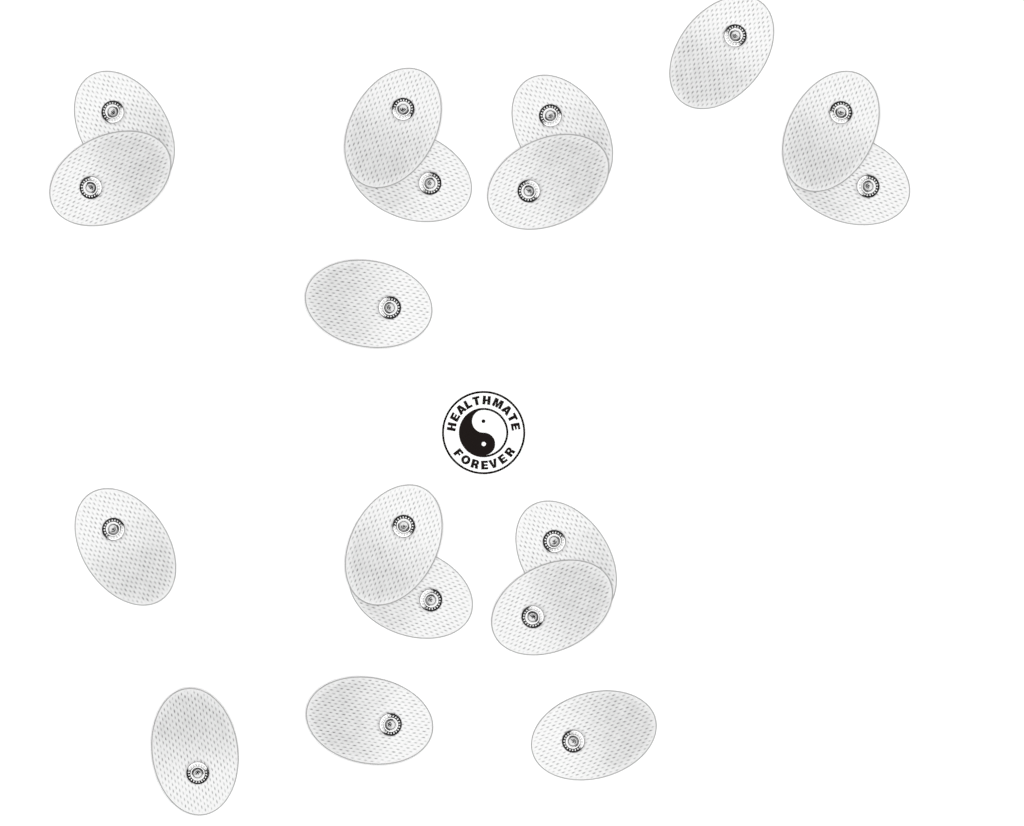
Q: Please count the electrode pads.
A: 18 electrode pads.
